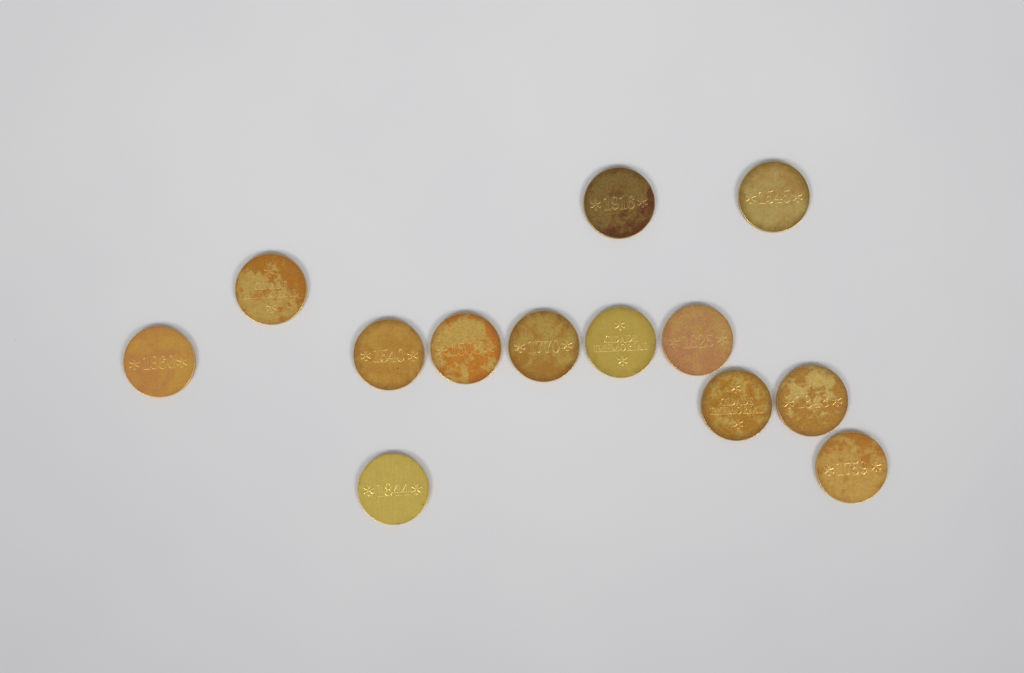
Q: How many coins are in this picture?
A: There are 13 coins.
